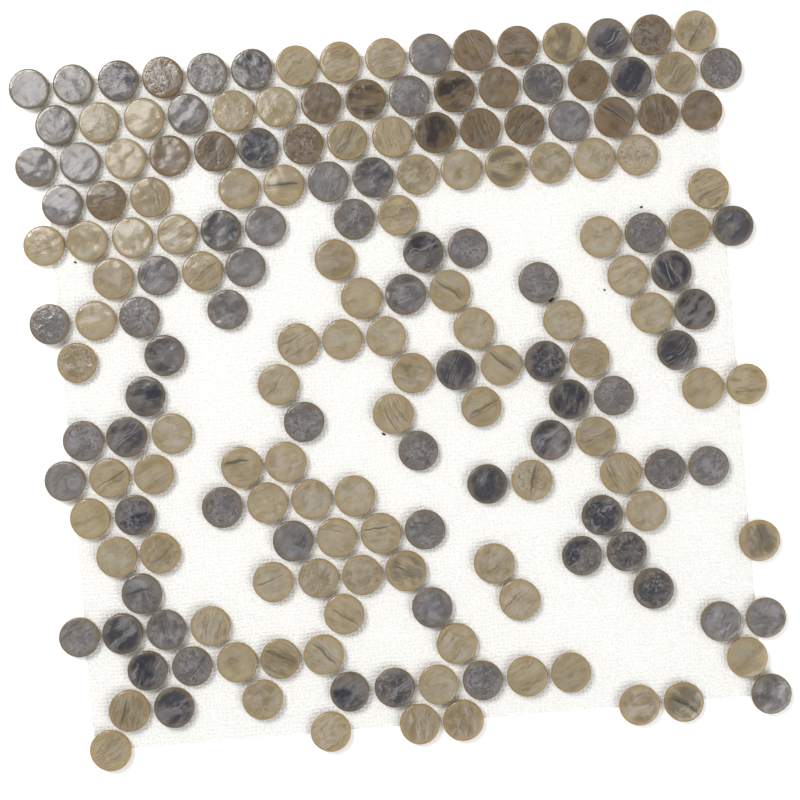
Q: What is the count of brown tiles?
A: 19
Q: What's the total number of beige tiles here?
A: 94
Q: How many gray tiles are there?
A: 74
